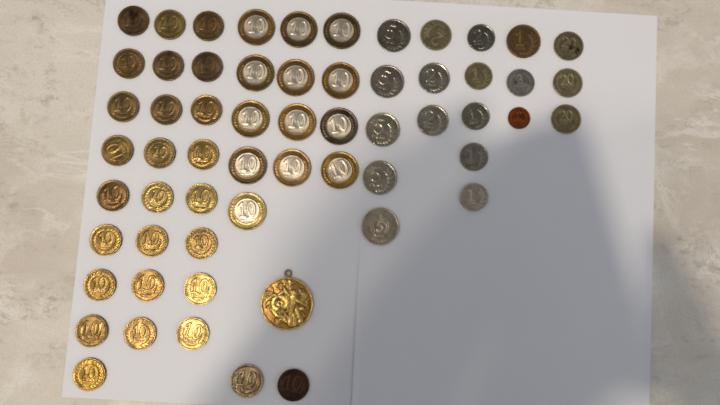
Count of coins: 59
